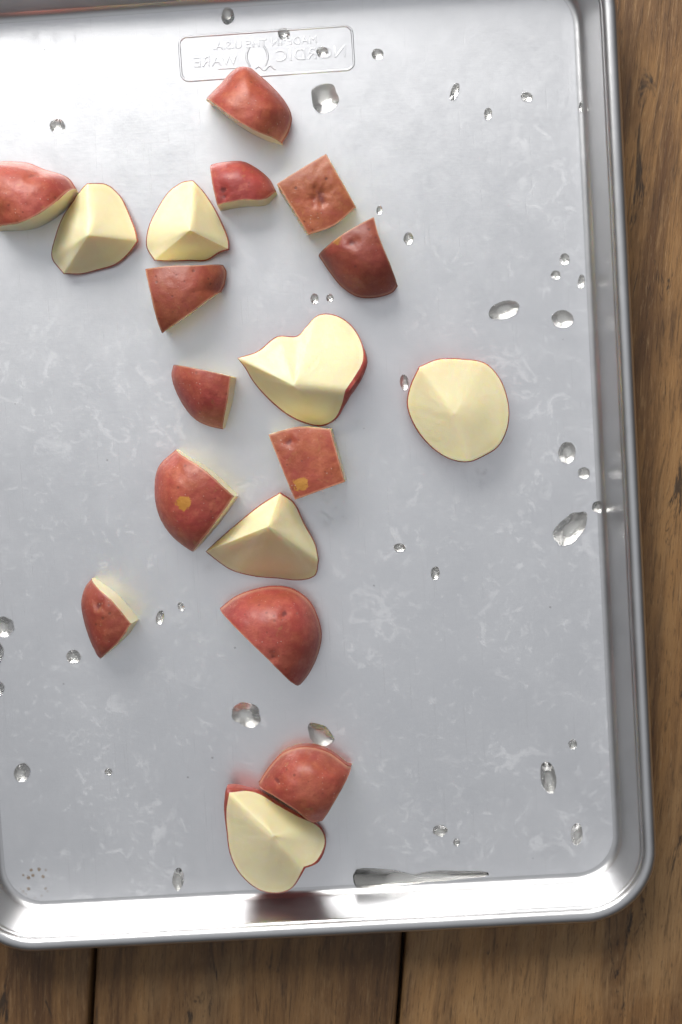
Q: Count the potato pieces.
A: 18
